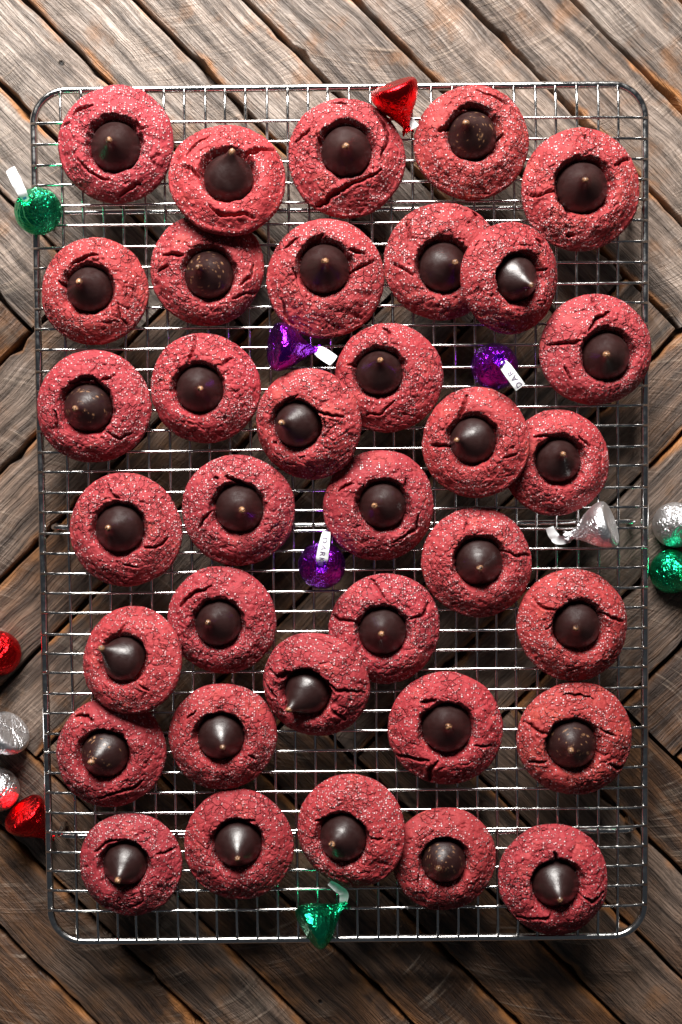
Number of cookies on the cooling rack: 35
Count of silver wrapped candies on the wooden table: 4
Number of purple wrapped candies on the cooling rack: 3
